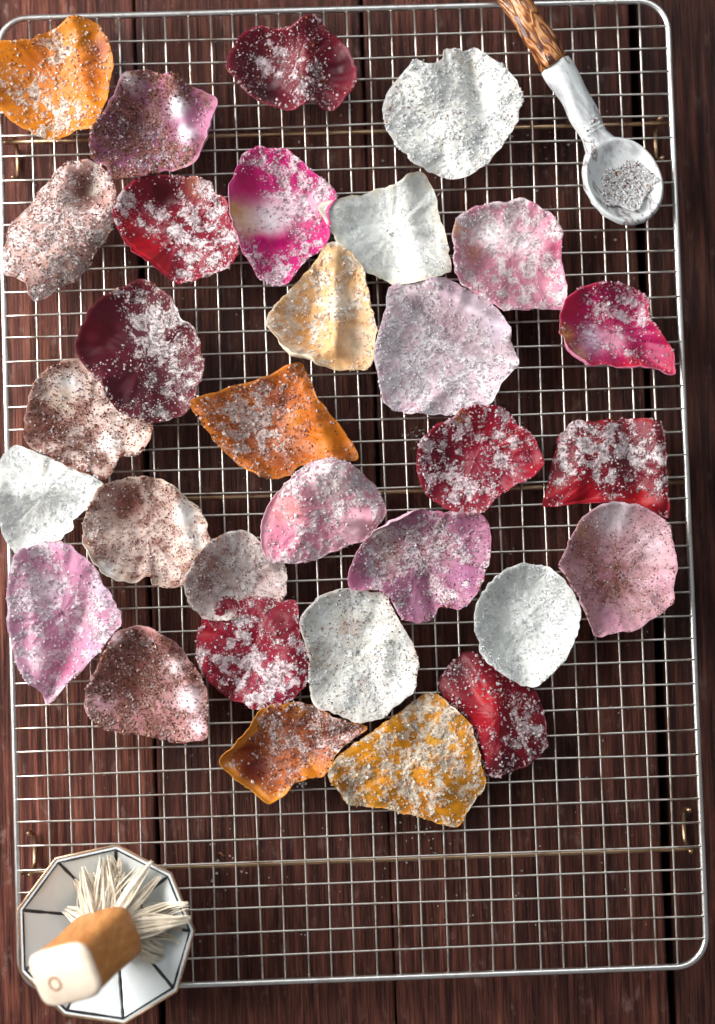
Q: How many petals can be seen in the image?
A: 31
